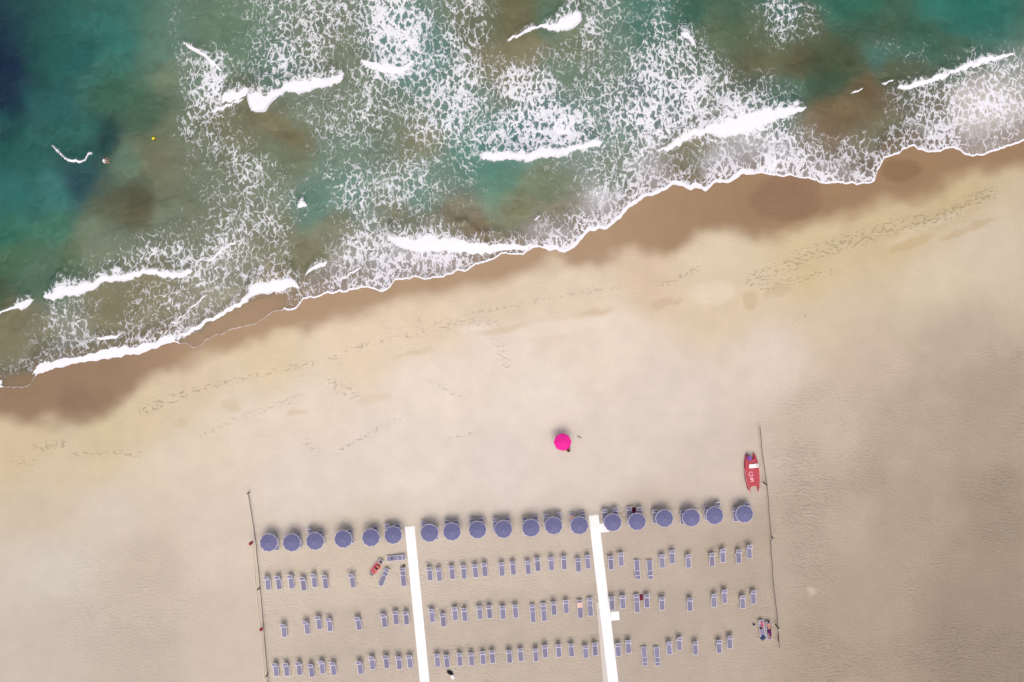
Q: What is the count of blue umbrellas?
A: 19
